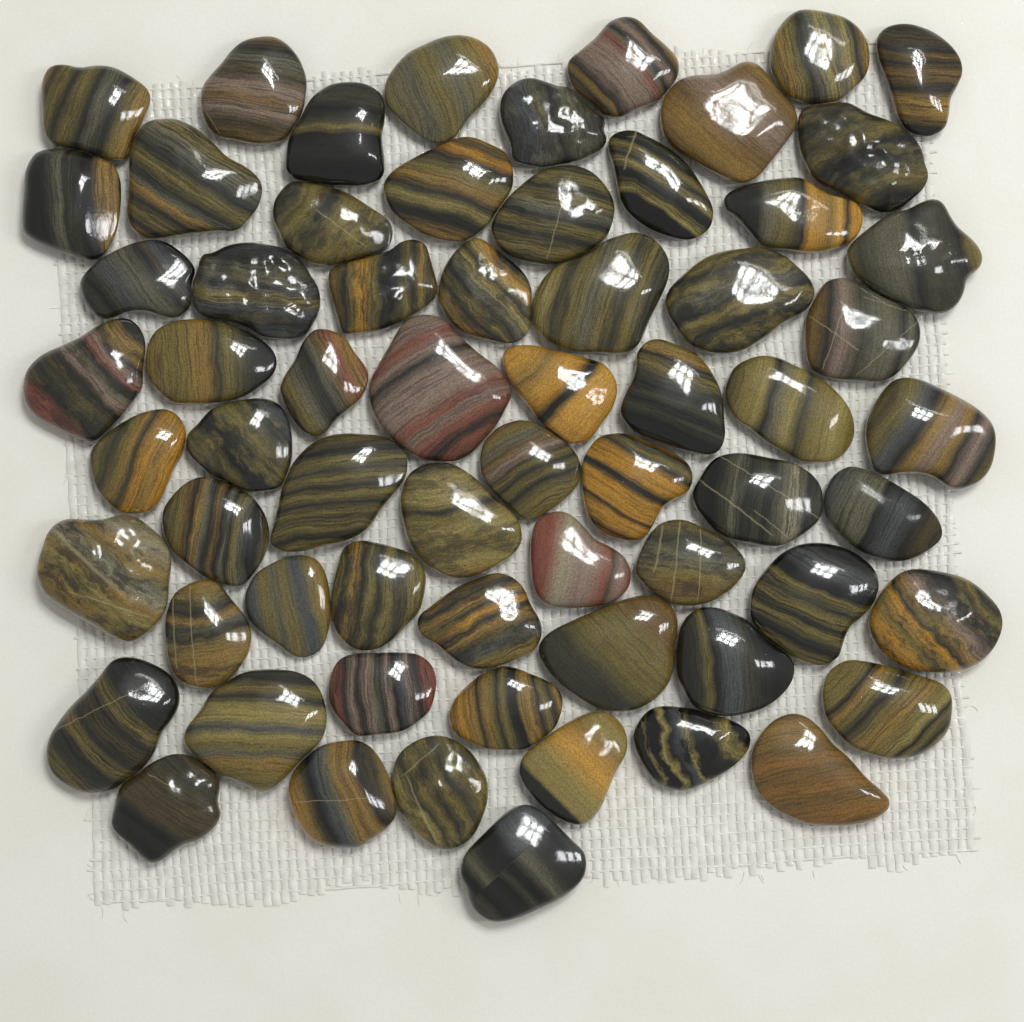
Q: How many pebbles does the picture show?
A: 65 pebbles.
